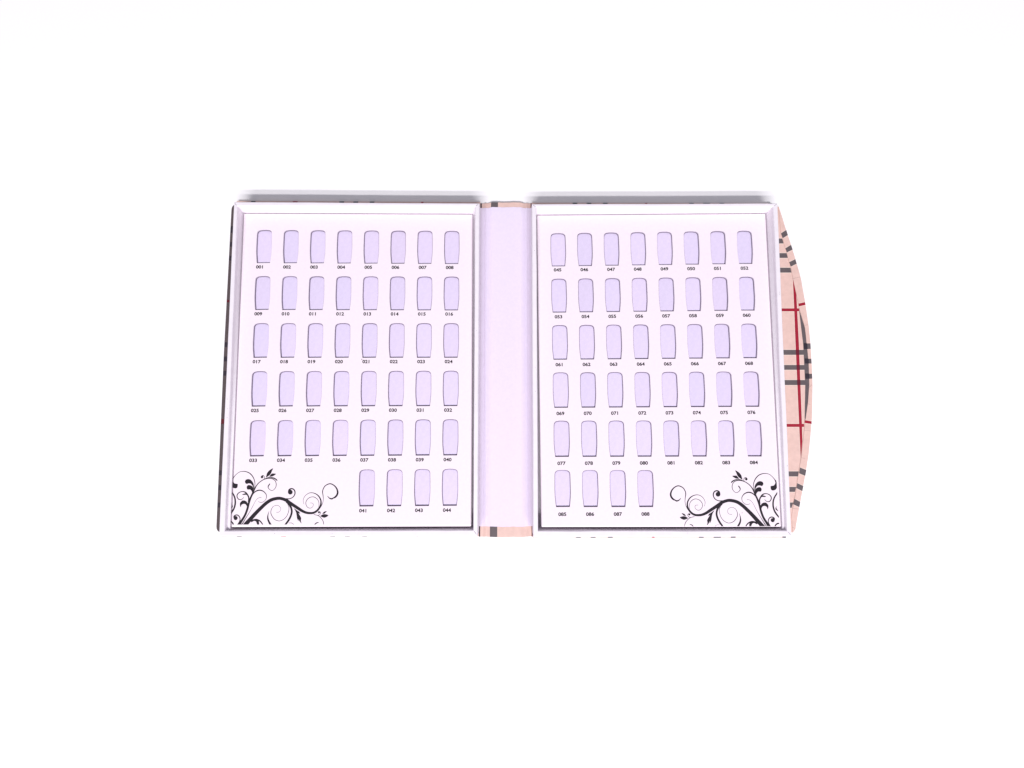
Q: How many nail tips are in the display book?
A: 88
